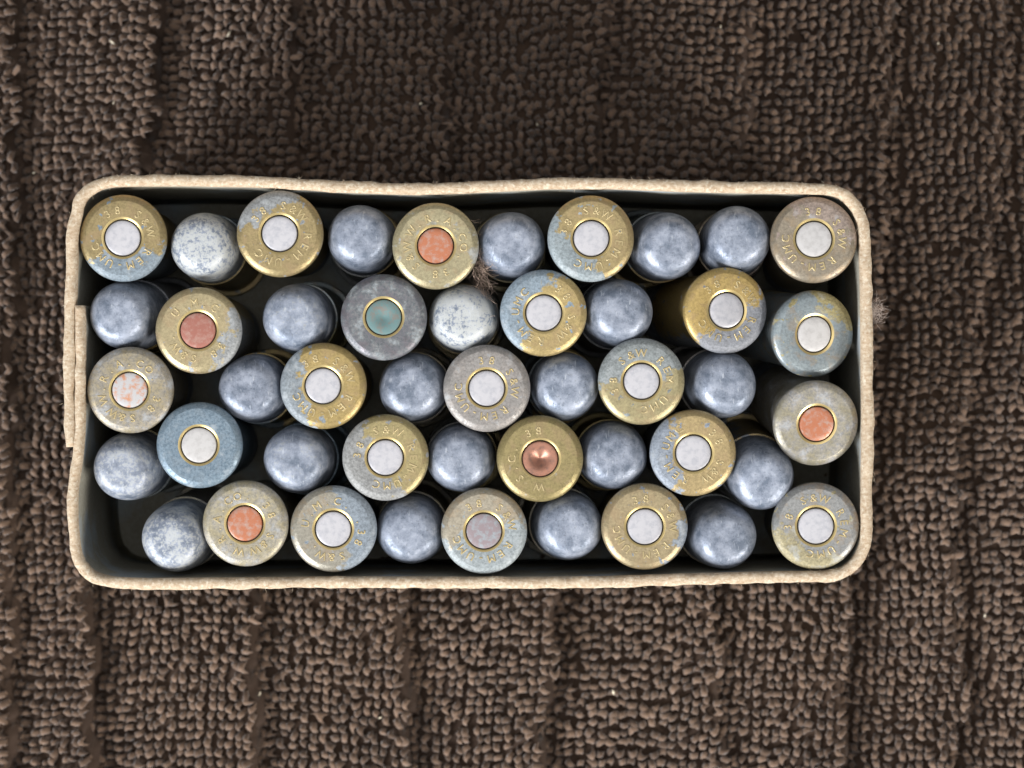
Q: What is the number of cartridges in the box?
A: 46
